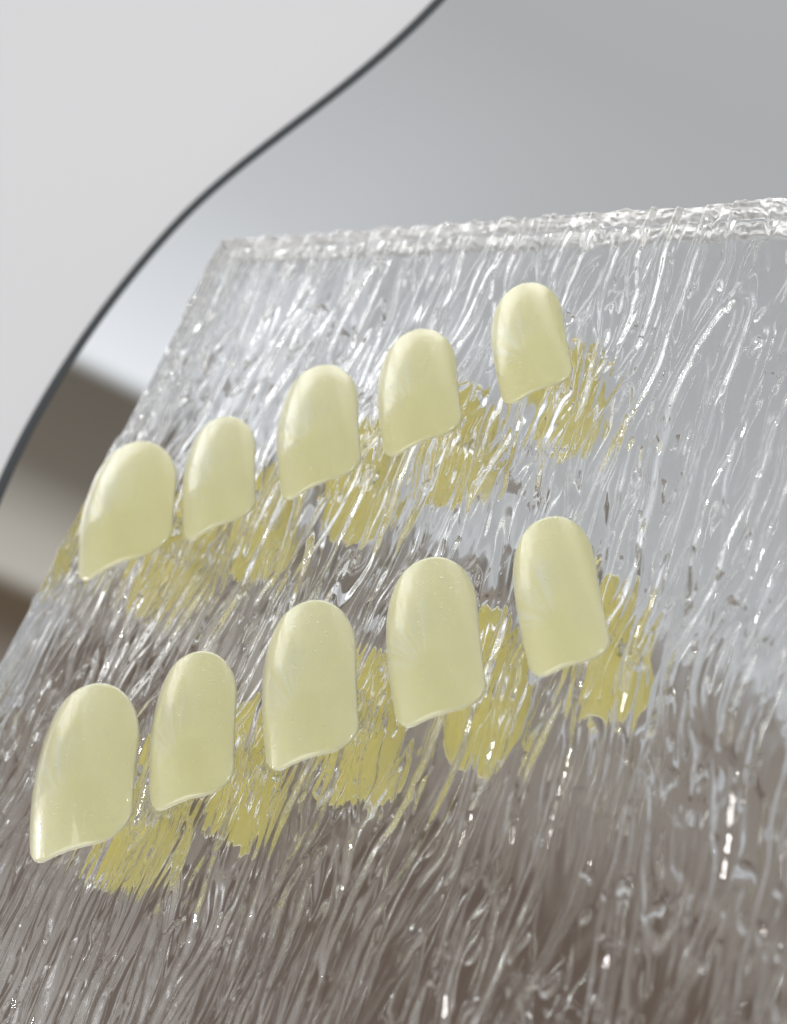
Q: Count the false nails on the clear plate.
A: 10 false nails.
